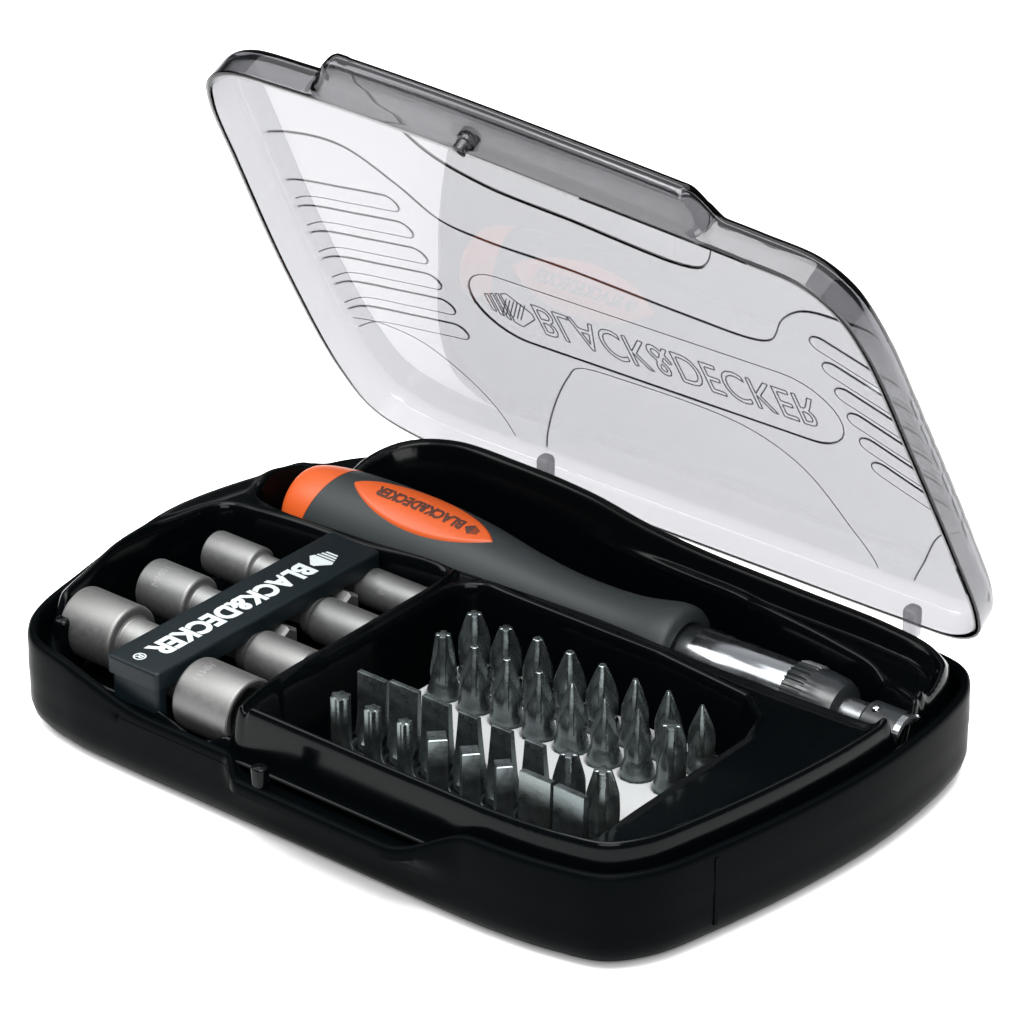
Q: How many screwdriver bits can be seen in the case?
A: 32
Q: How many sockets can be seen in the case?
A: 7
